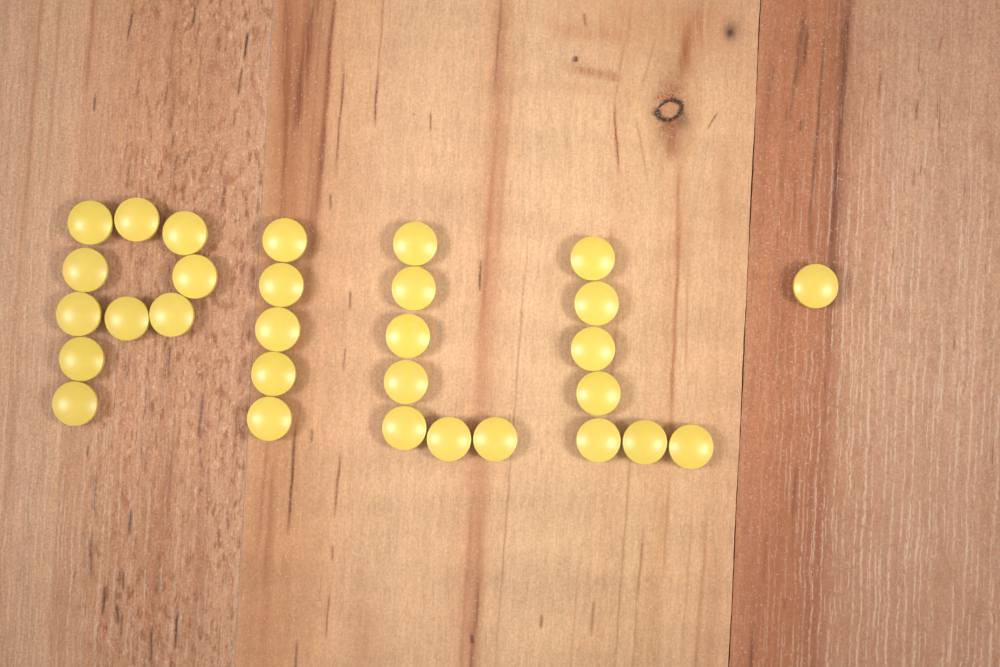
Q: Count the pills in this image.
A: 30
